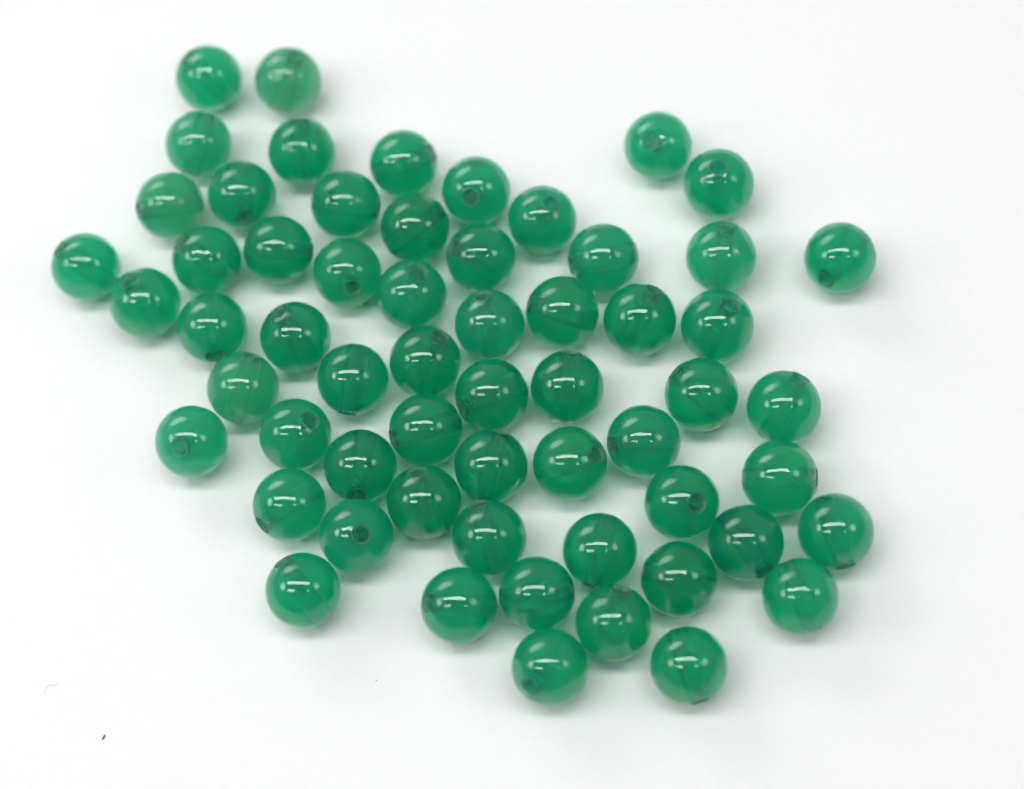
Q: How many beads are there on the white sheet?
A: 60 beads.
